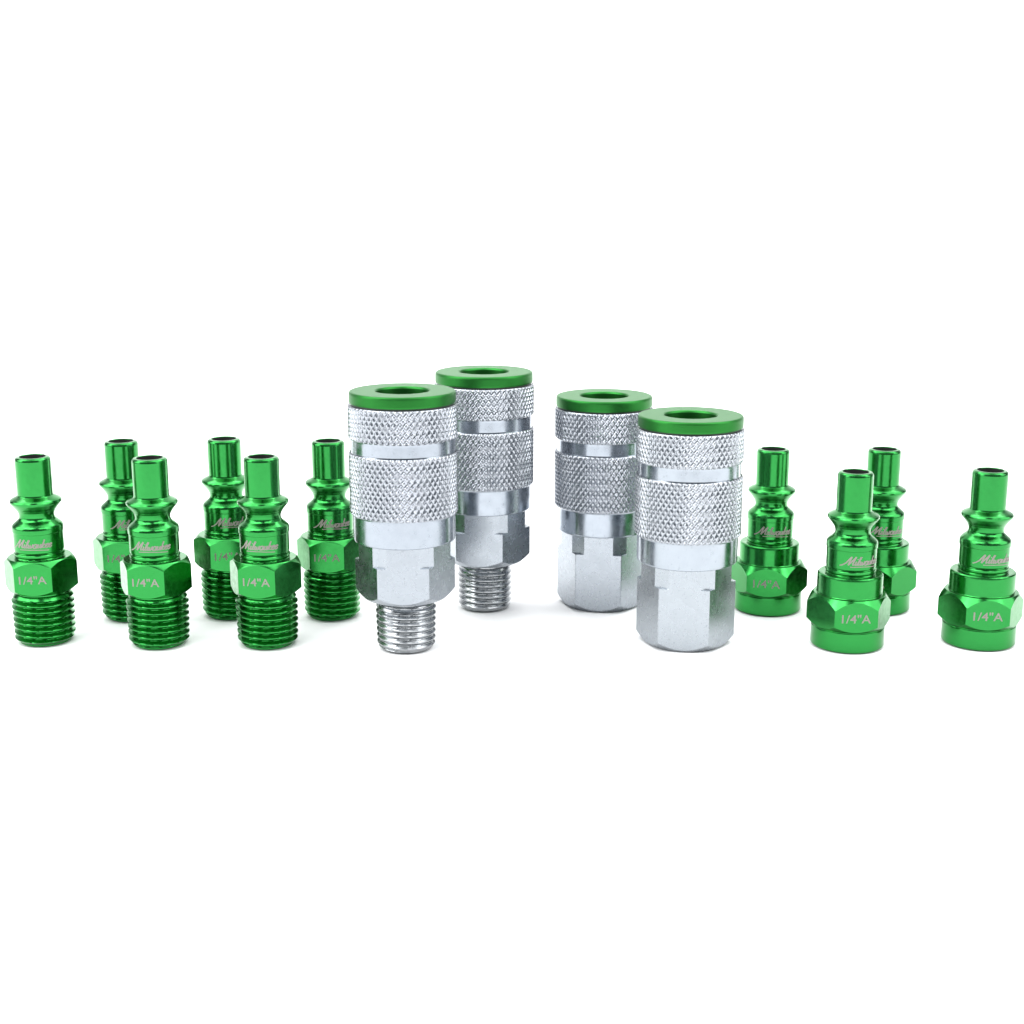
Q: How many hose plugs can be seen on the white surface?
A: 10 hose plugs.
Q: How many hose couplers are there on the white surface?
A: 4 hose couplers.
